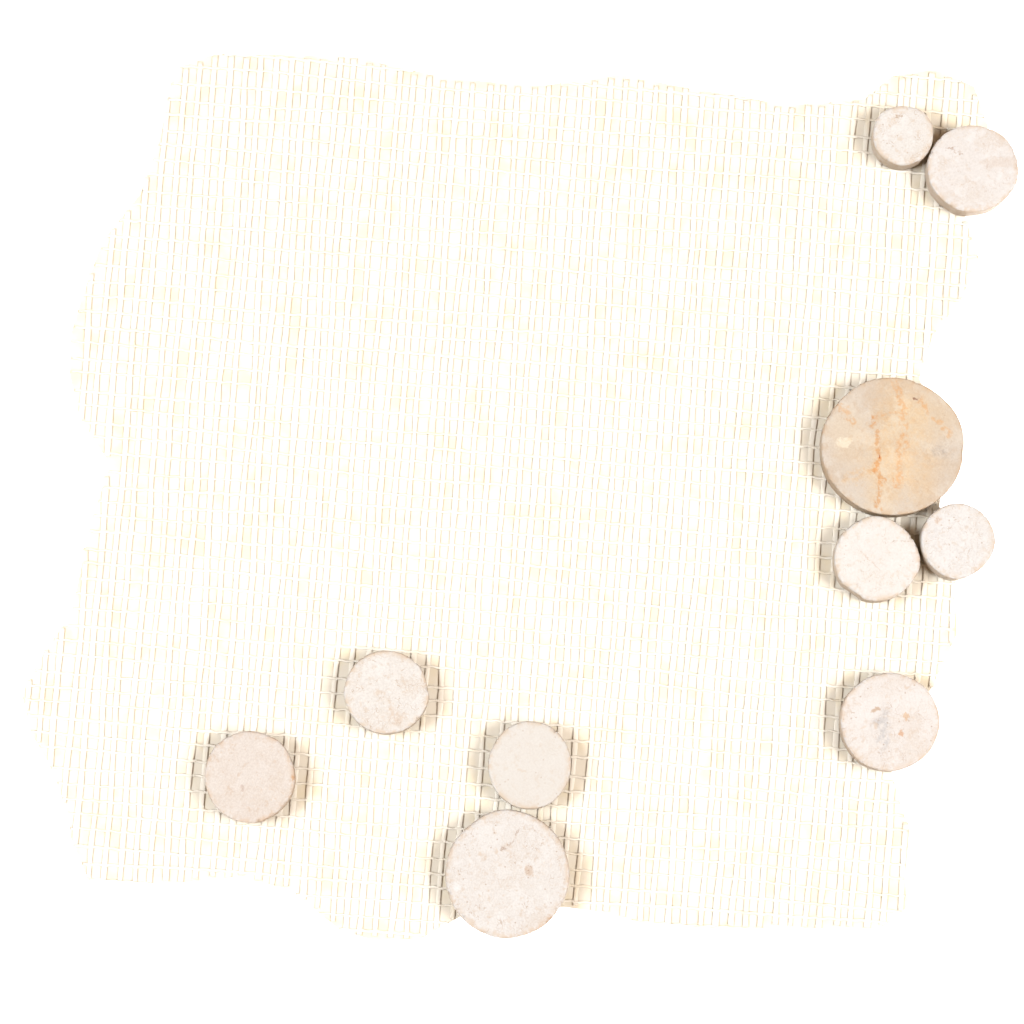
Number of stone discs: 10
